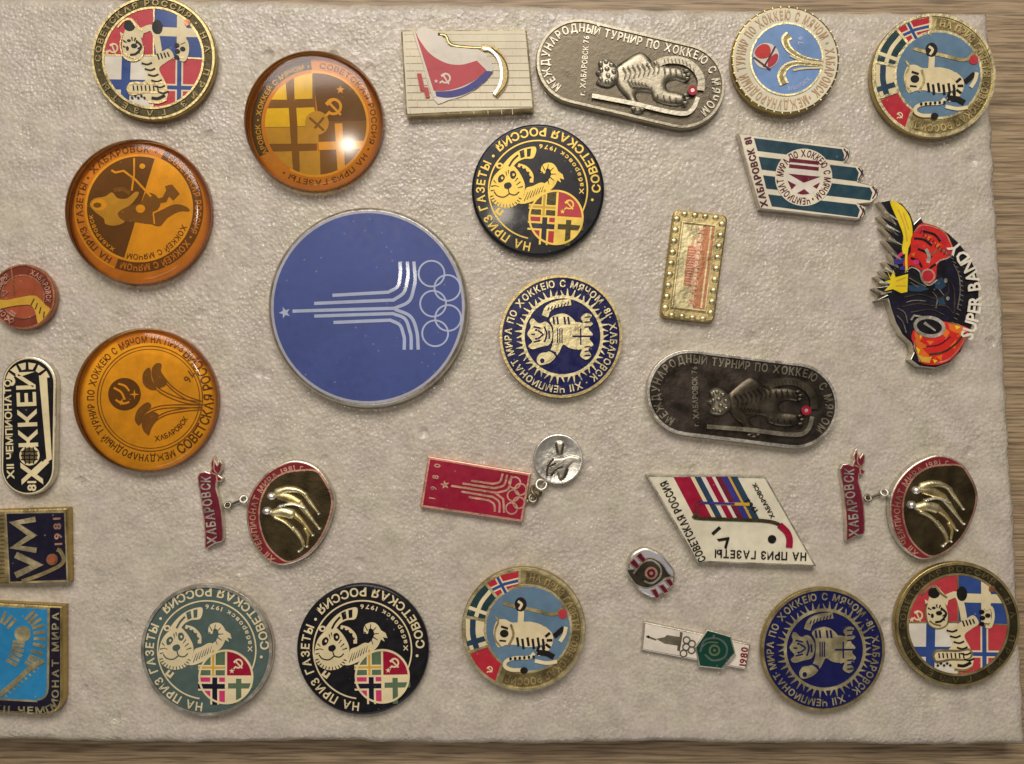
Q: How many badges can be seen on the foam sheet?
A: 30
